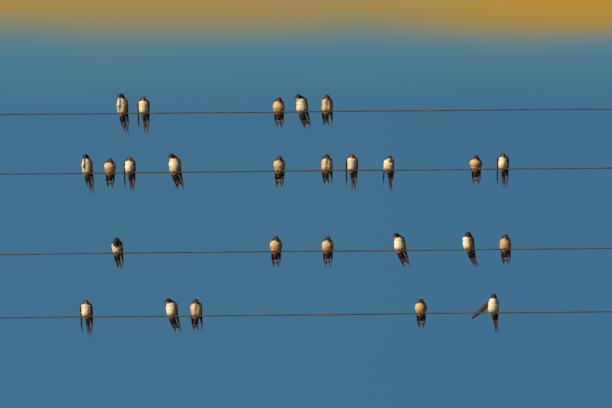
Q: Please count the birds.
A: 26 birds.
